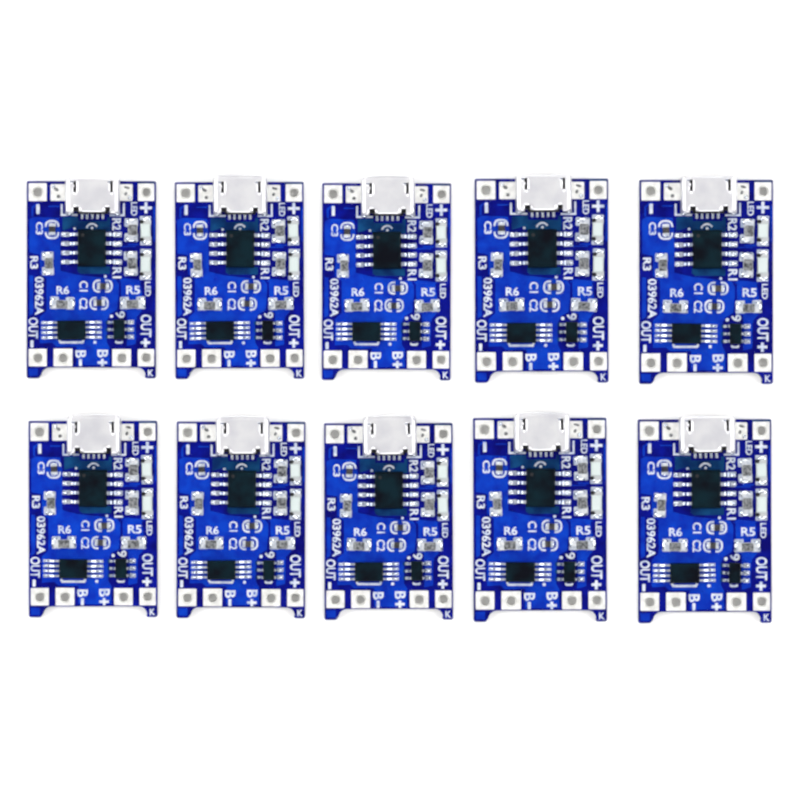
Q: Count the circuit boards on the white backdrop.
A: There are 10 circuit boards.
